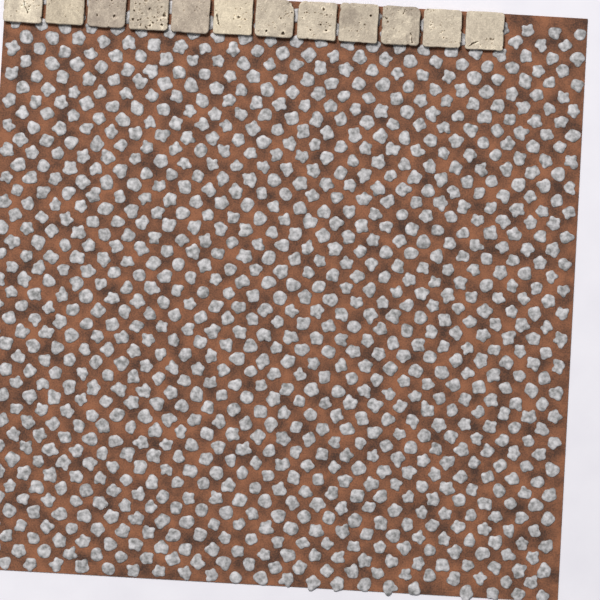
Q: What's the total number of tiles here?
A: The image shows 12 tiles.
